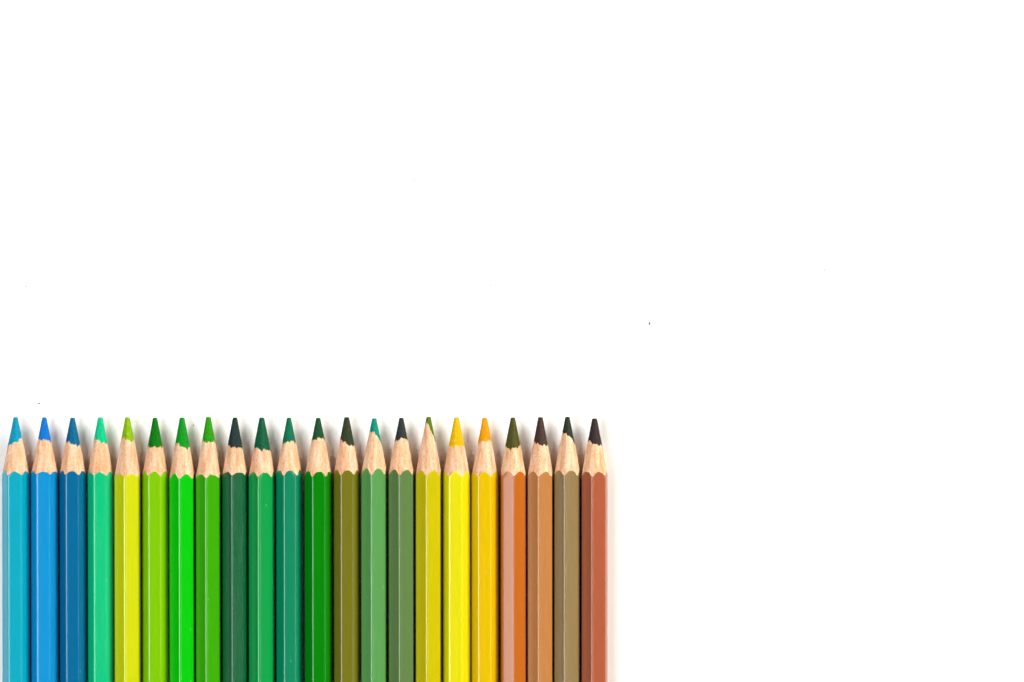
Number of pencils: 22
